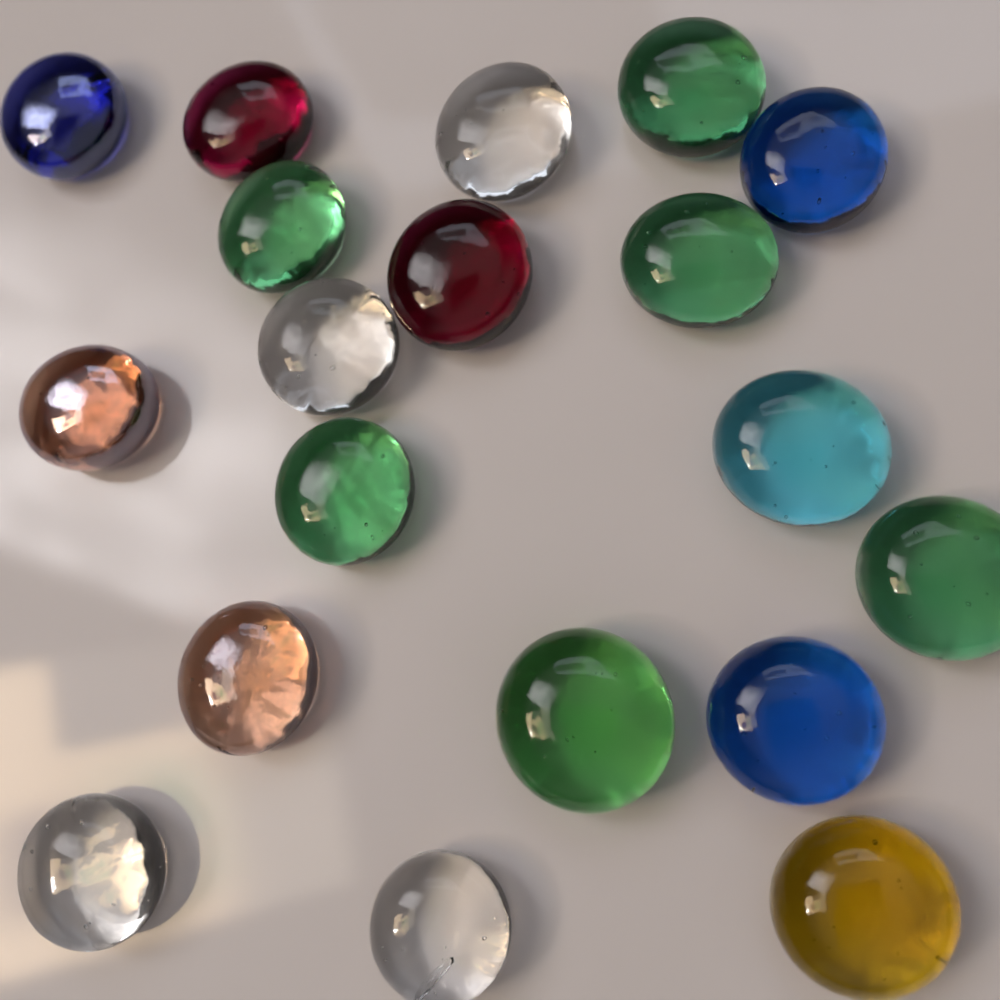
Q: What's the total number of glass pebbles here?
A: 19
